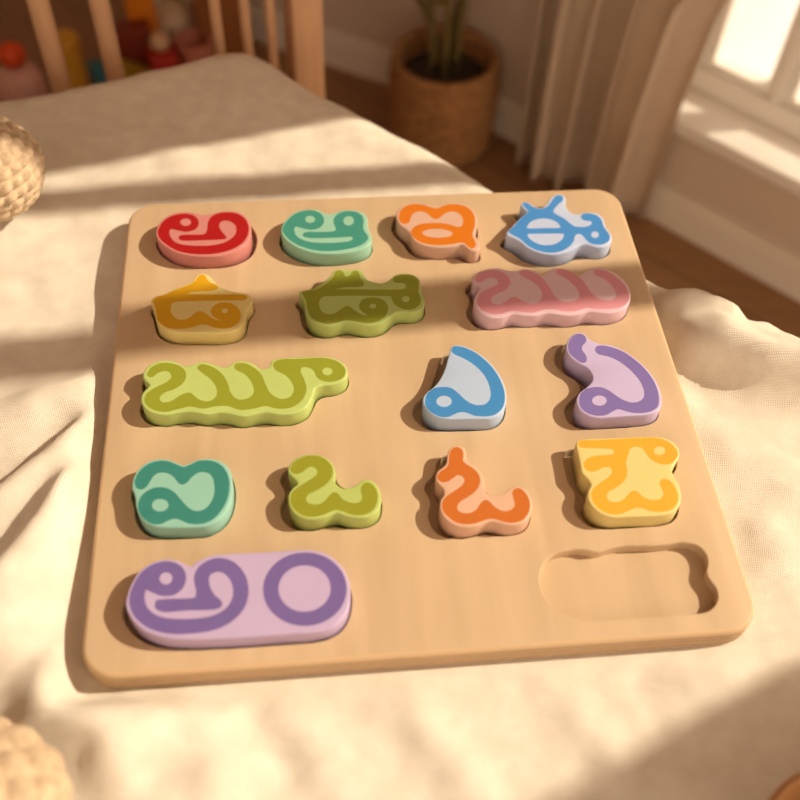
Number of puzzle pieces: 15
